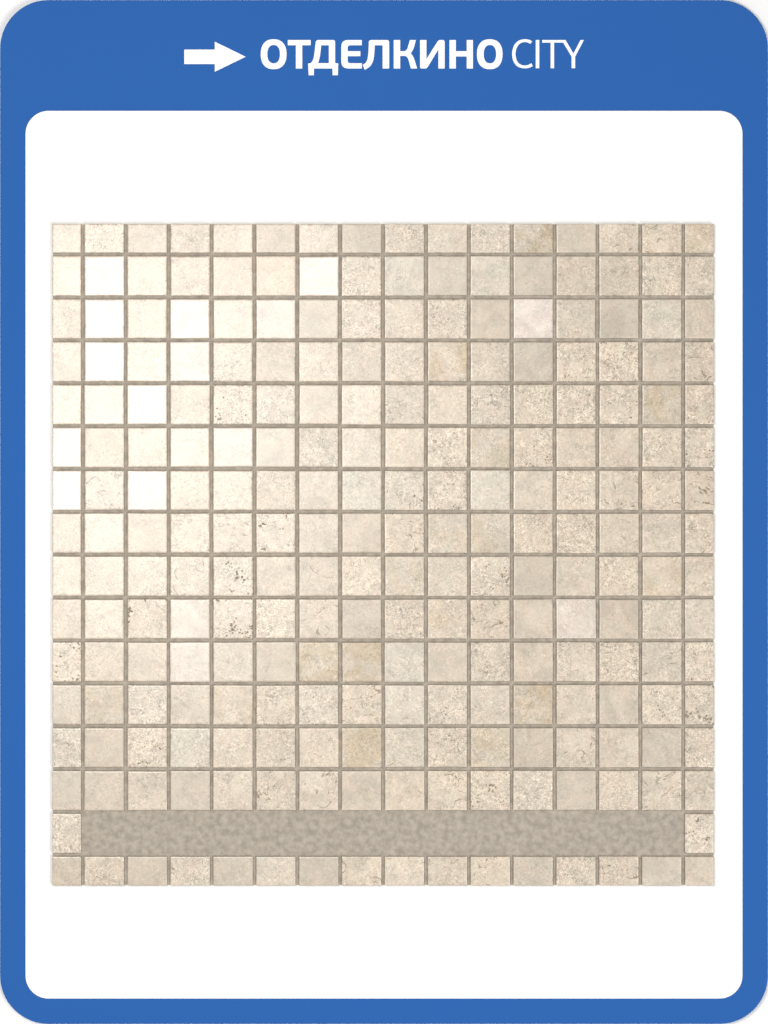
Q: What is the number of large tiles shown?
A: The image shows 182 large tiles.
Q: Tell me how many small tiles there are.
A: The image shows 60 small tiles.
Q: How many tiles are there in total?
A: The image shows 242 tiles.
